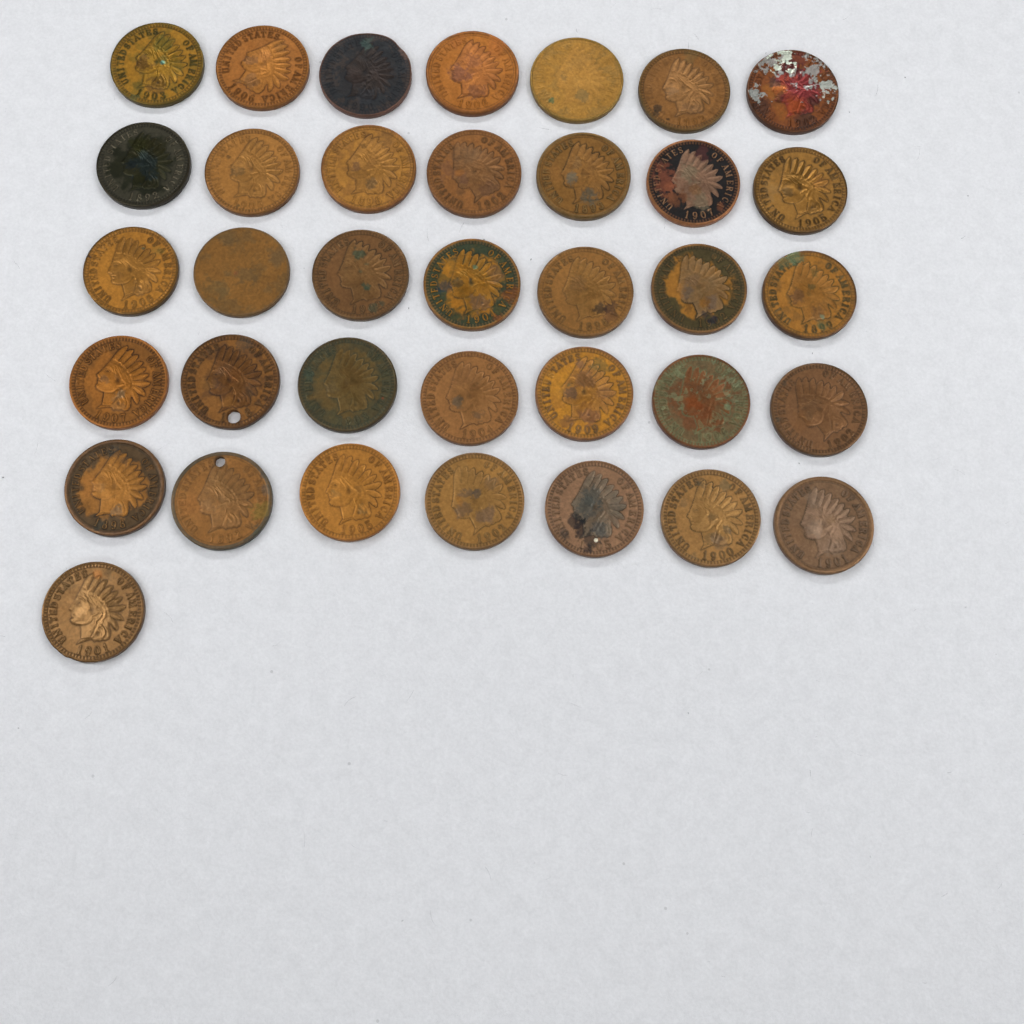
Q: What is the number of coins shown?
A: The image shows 36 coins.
